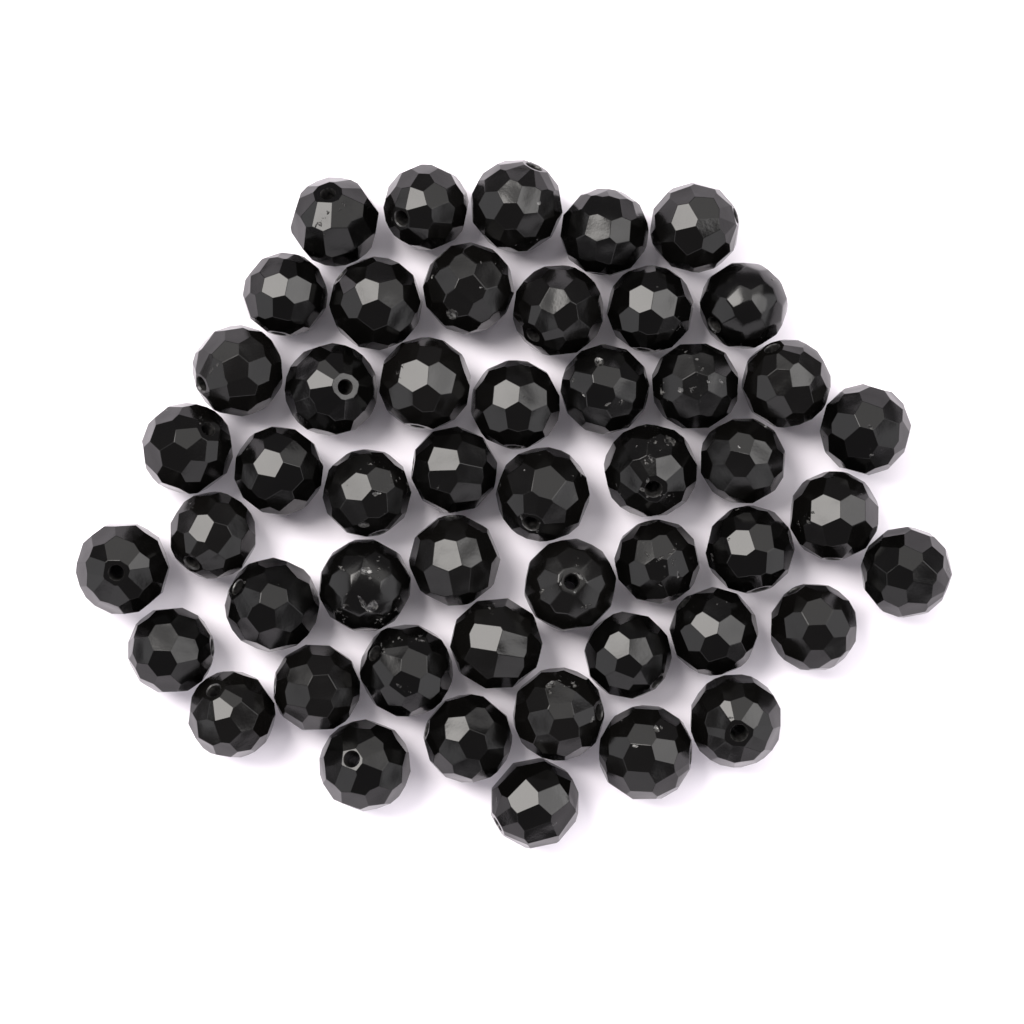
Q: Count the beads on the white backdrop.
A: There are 50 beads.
